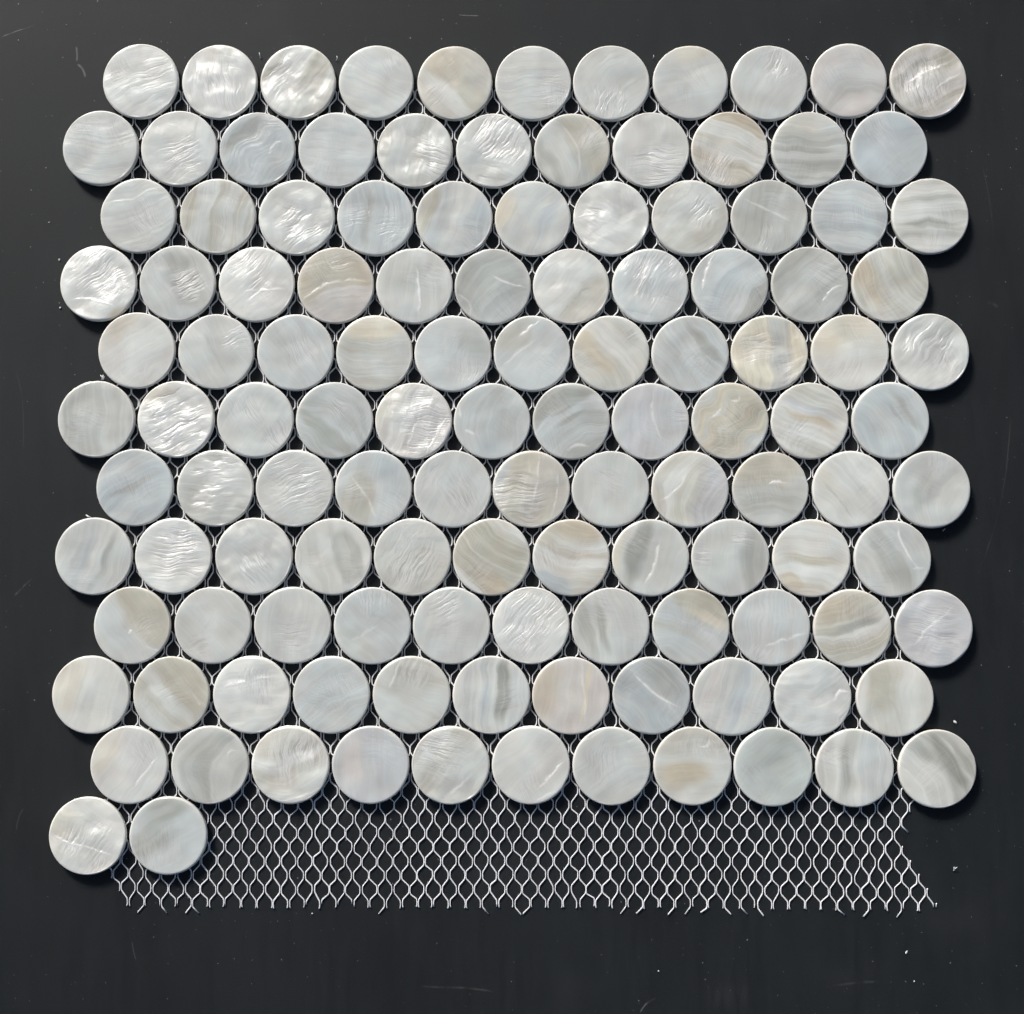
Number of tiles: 123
